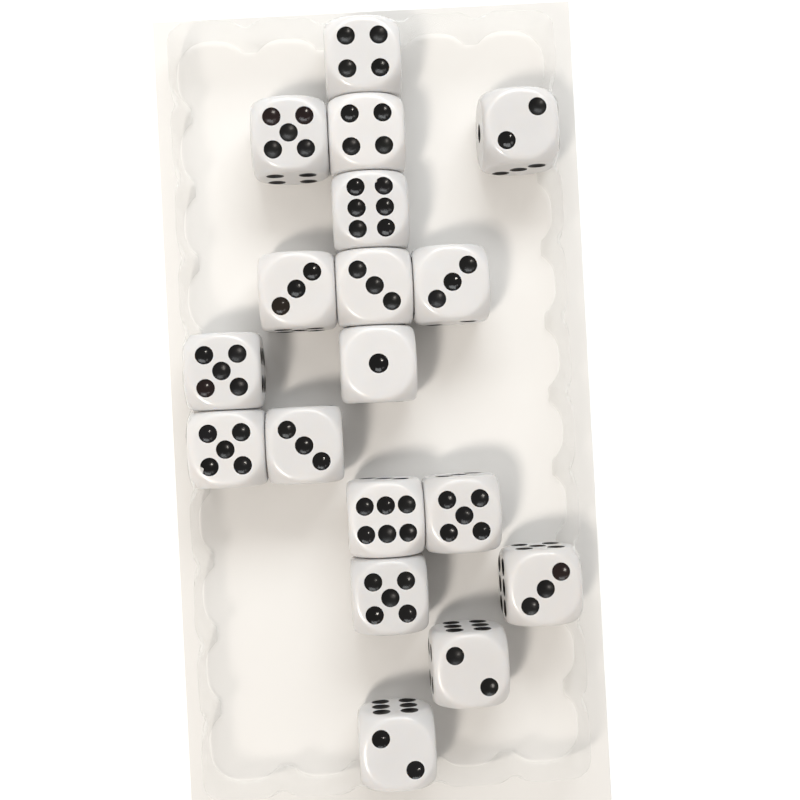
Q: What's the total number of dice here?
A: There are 18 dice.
